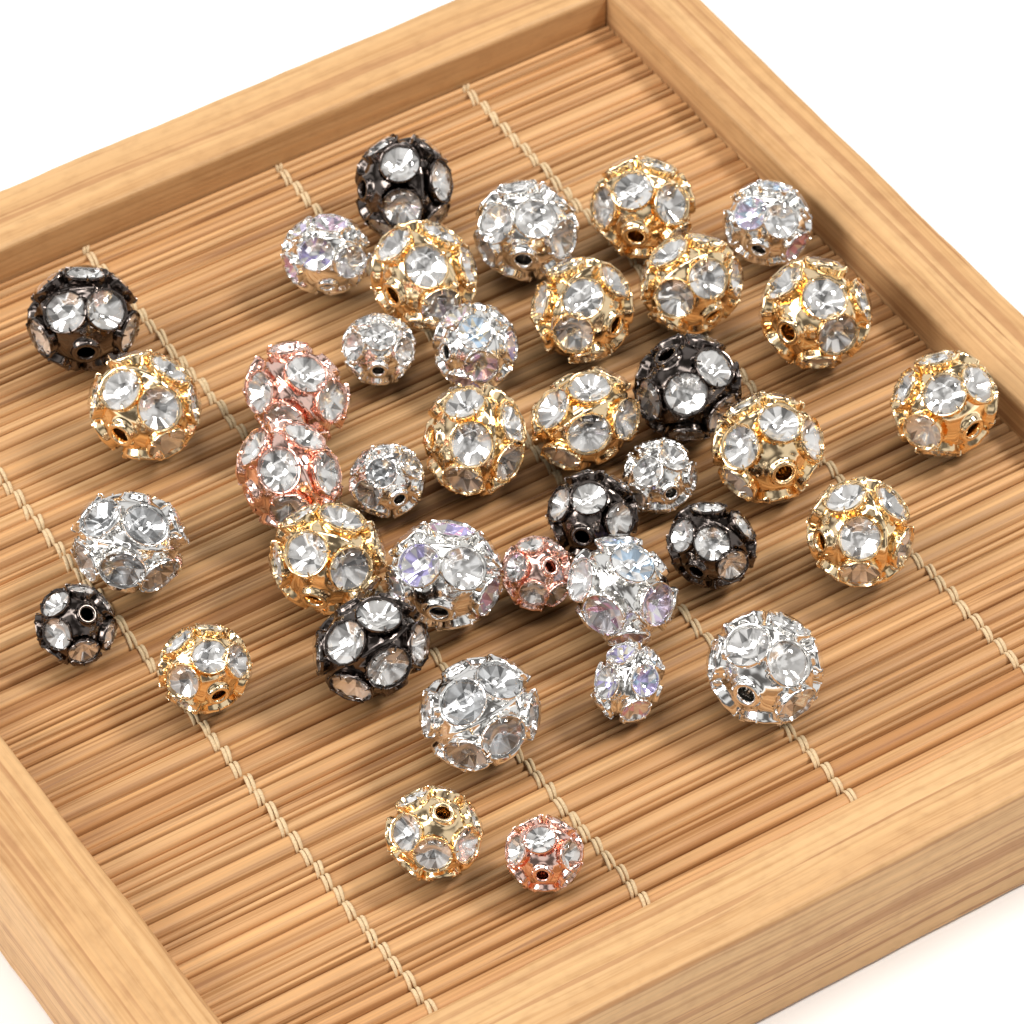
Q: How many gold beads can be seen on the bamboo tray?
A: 14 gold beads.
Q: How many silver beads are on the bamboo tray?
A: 13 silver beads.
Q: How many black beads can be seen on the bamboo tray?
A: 7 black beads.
